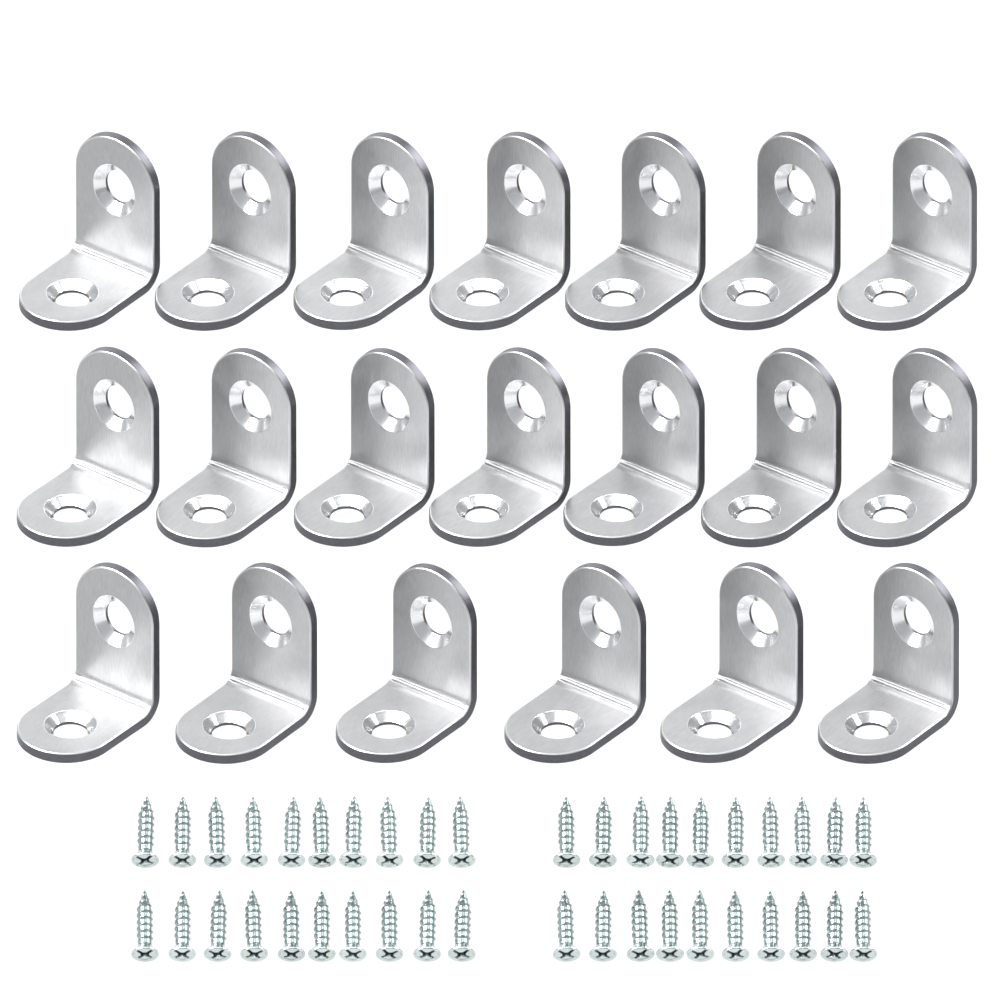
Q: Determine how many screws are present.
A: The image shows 40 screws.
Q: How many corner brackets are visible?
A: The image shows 20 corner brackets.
